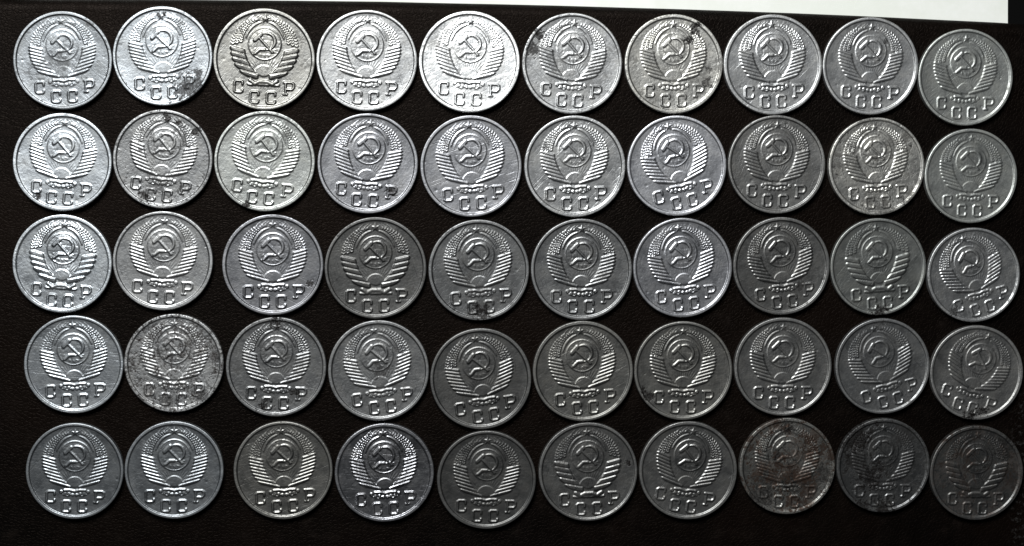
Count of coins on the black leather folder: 50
